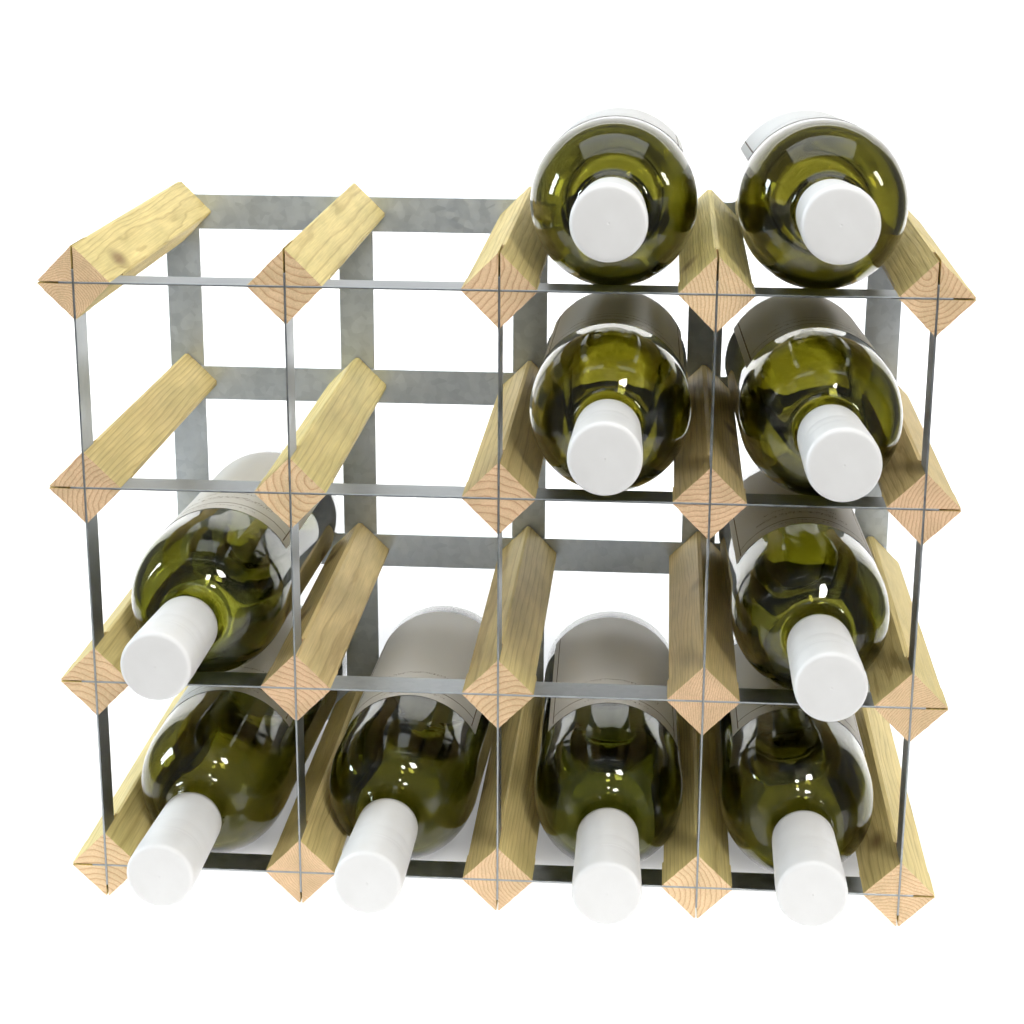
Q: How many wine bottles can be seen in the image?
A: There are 10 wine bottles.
